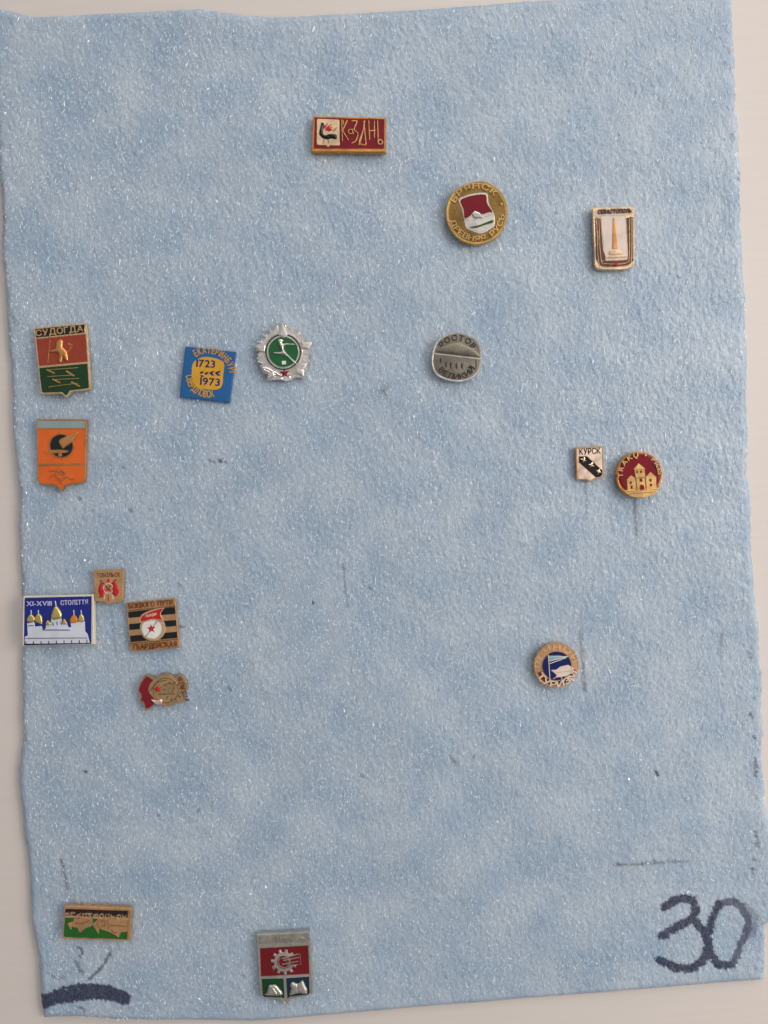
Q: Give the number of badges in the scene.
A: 17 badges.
